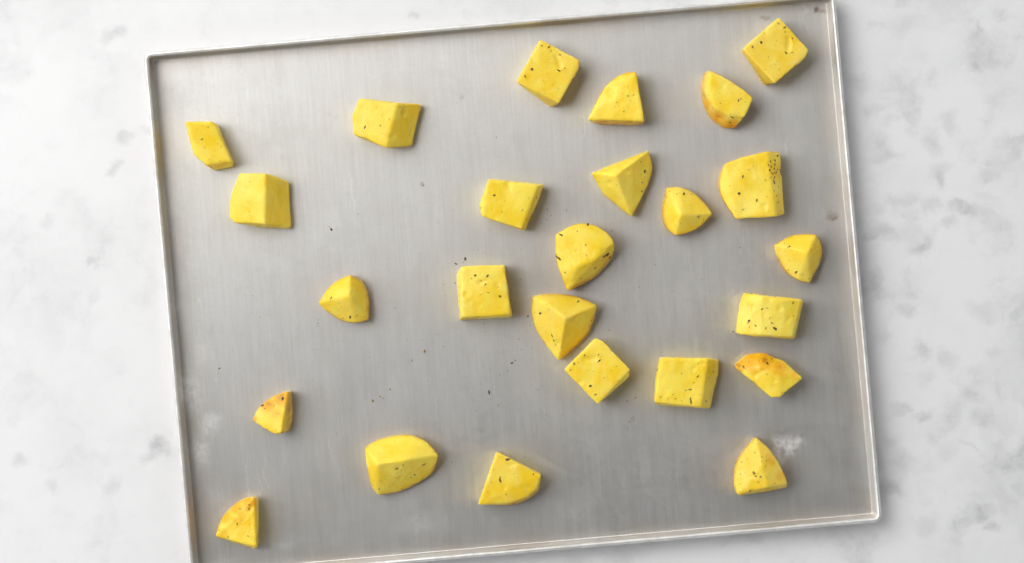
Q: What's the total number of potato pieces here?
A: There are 25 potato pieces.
